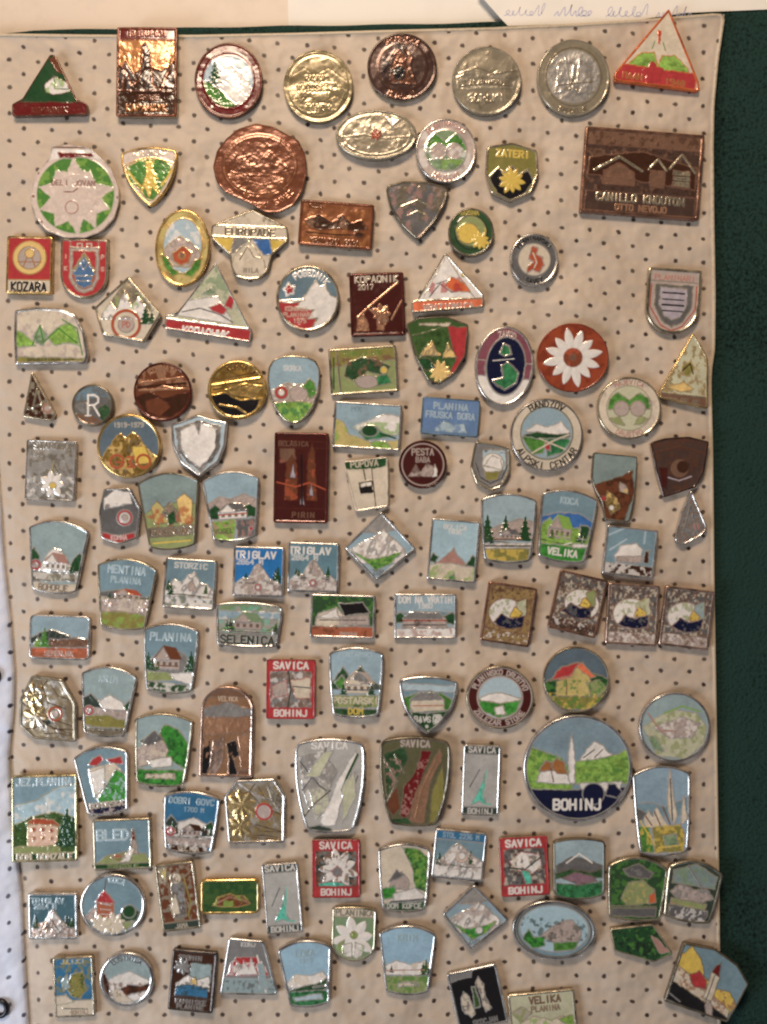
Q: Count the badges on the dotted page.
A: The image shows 121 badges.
